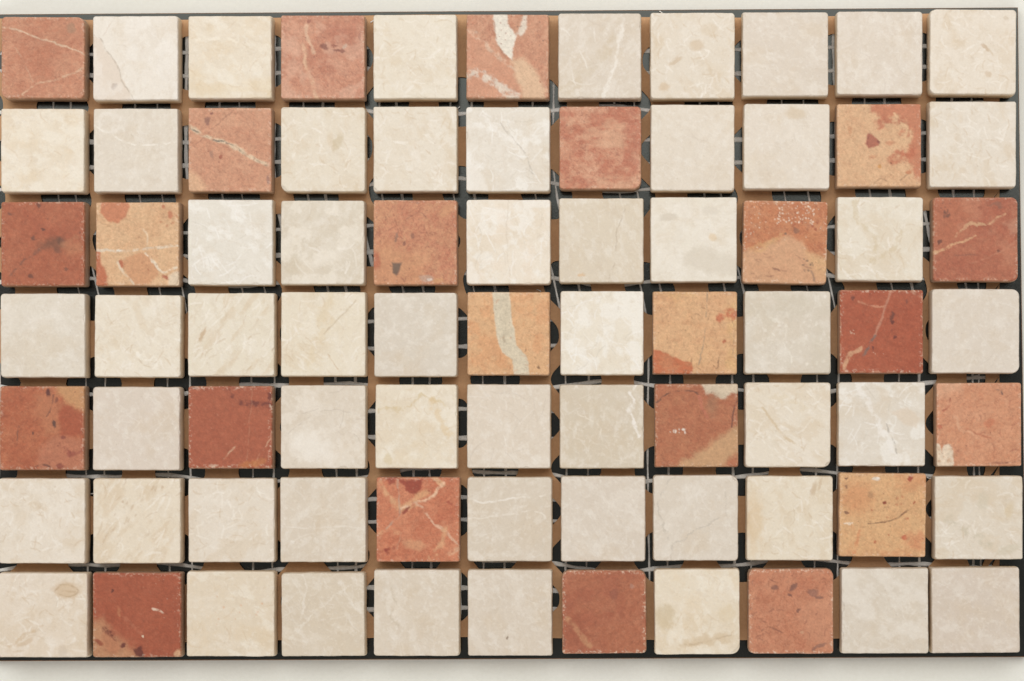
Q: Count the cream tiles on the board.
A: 54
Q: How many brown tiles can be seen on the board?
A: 23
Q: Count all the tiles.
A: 77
